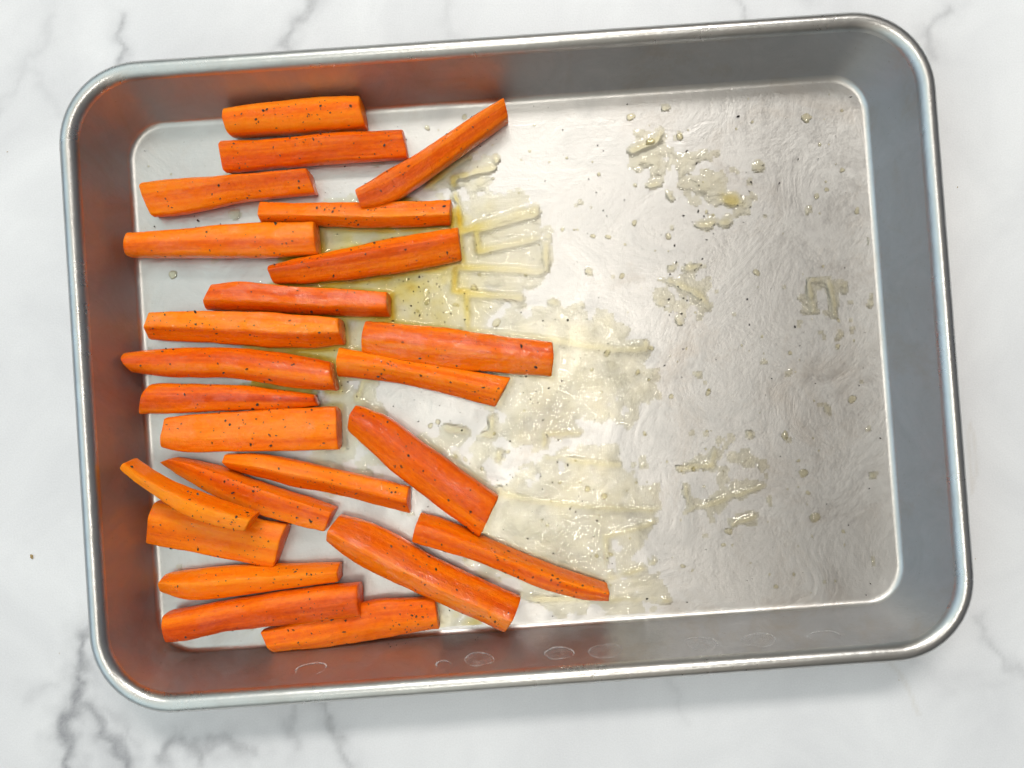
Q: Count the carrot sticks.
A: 24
